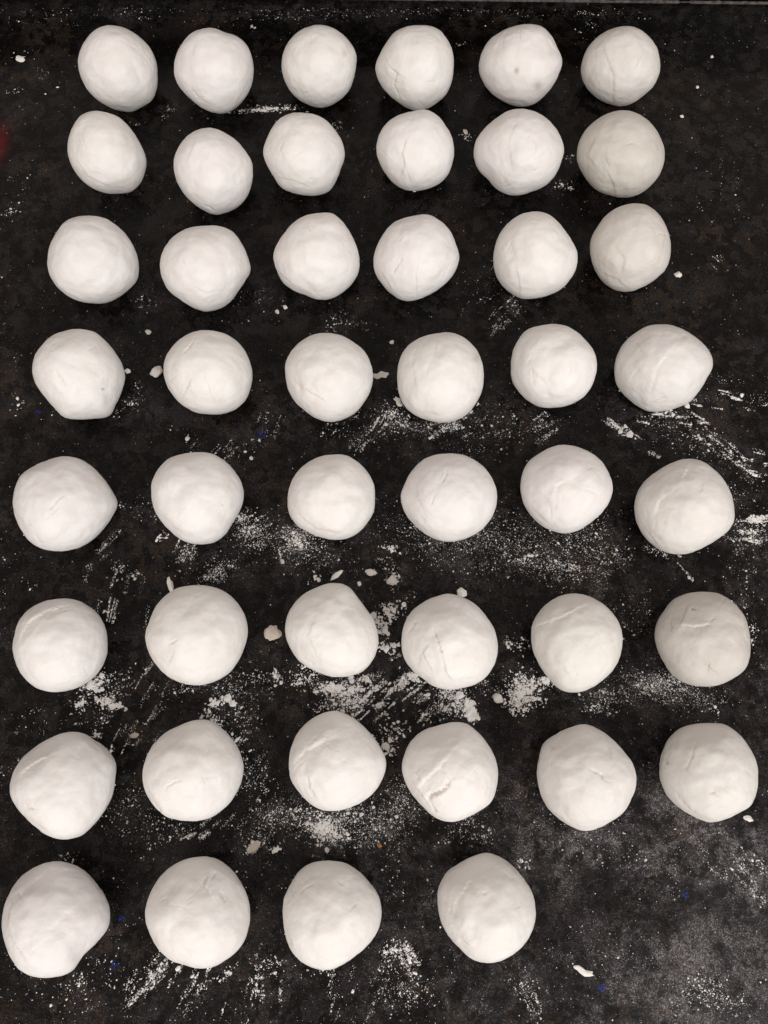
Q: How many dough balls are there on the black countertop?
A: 46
